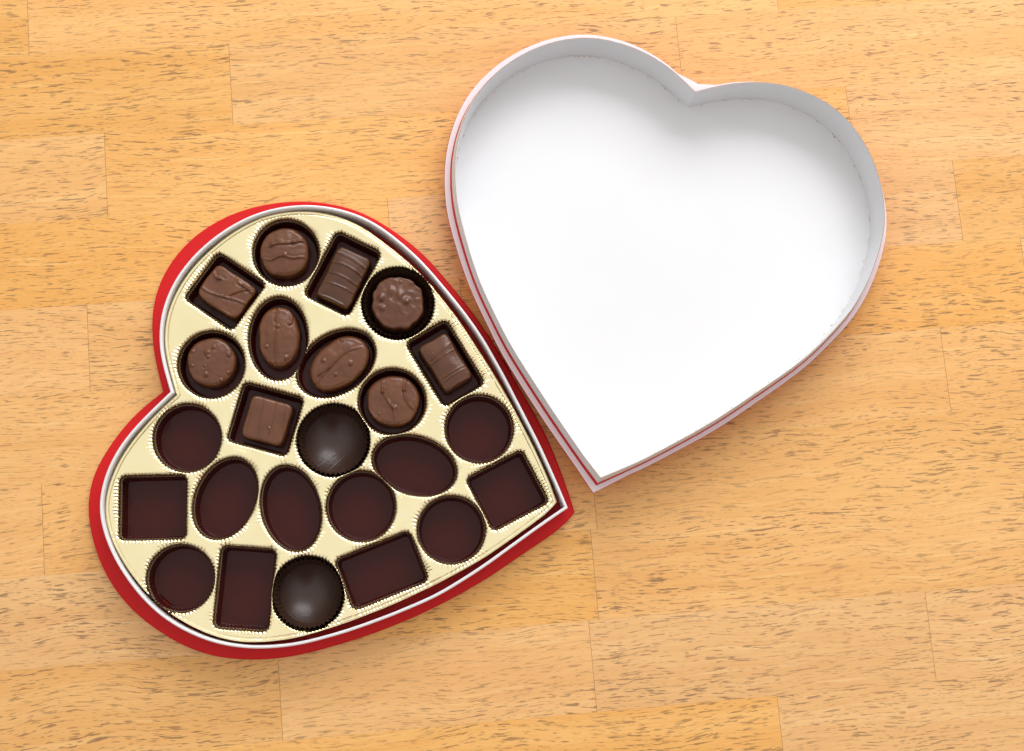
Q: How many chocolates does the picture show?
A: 10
